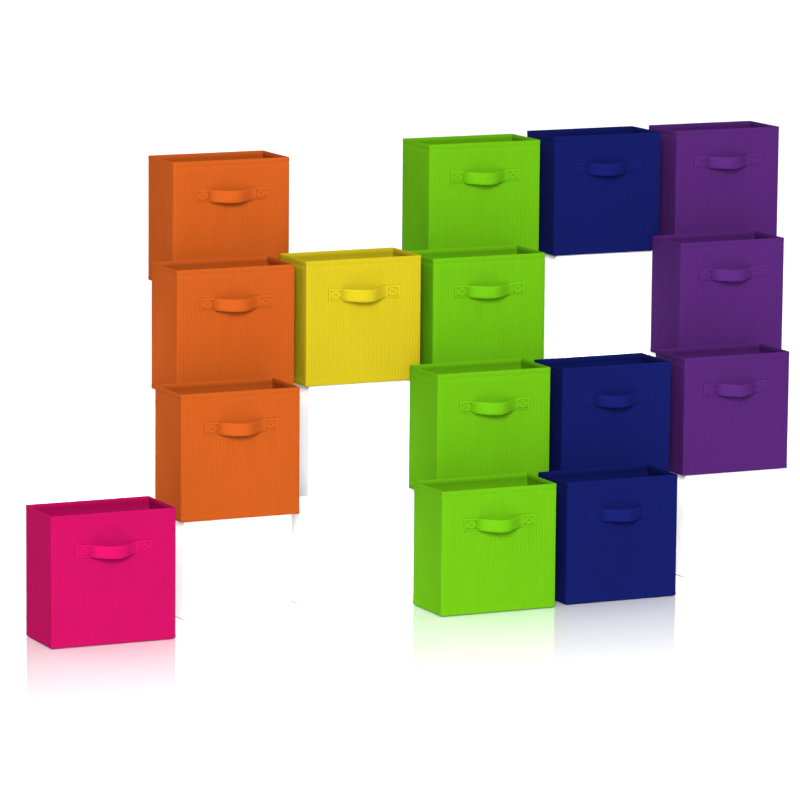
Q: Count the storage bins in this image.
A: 15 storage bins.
